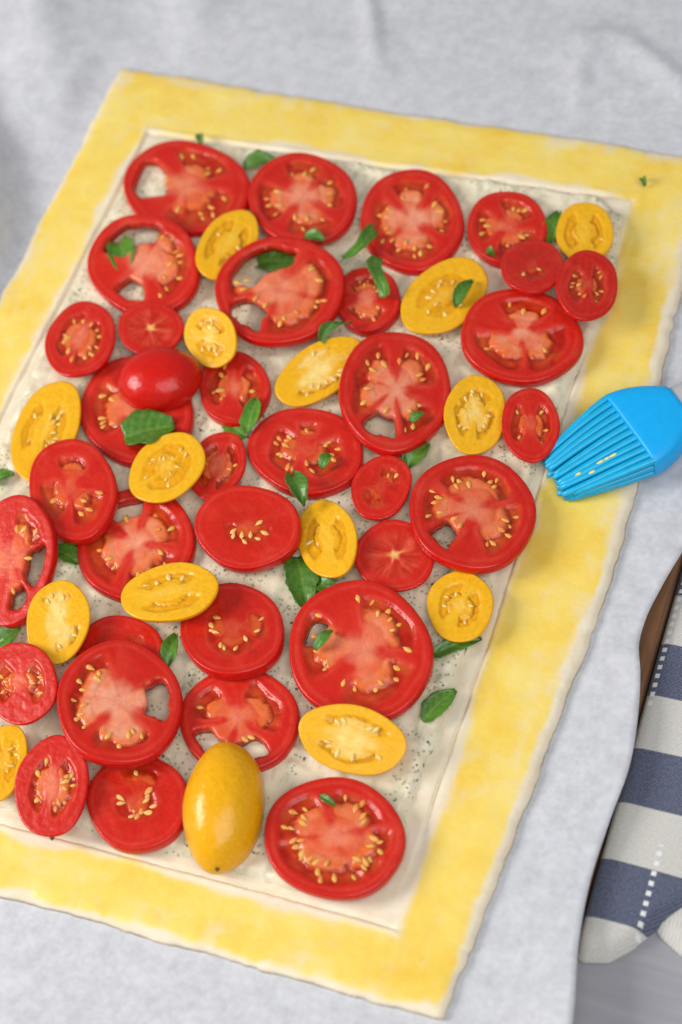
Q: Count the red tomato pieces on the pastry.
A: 35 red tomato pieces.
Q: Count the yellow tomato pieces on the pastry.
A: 15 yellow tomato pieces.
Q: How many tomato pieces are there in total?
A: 50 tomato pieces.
